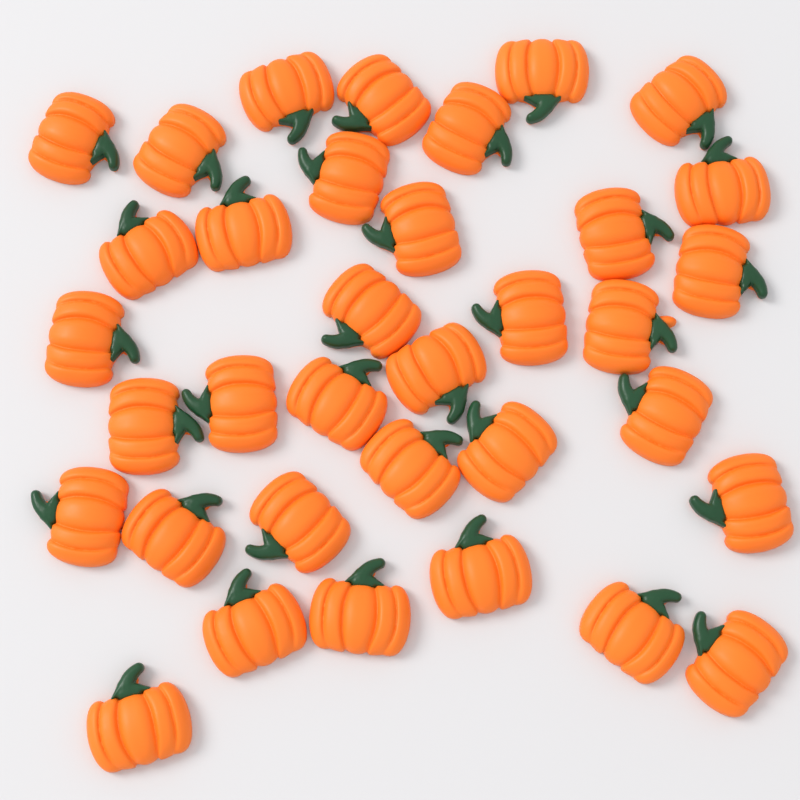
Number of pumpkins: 35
